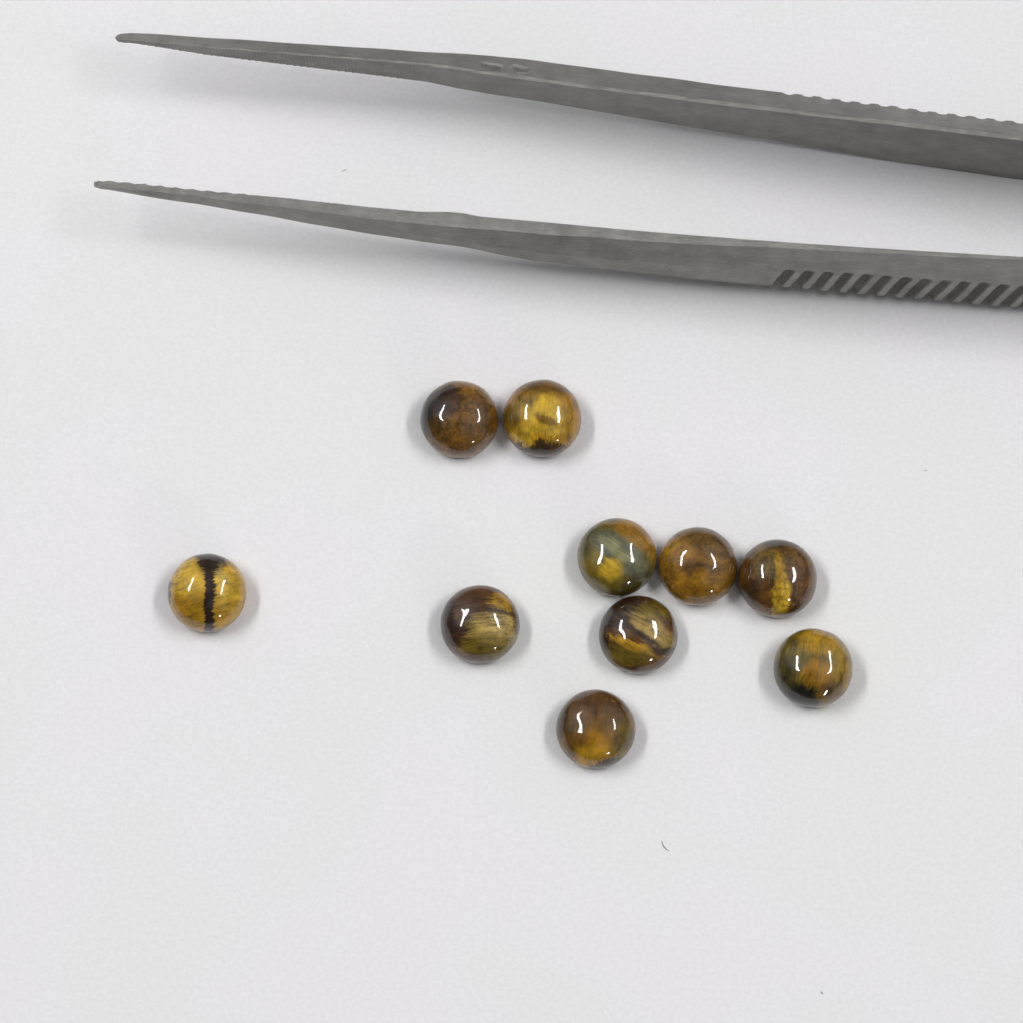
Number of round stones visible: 10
